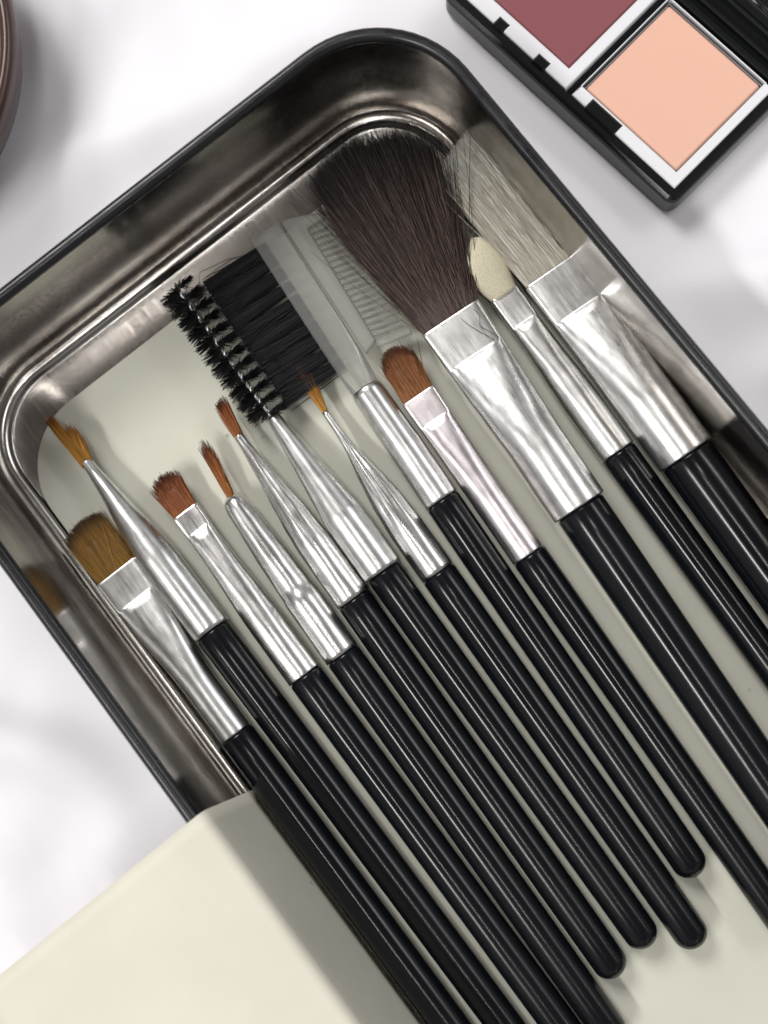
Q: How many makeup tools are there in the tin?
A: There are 12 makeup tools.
